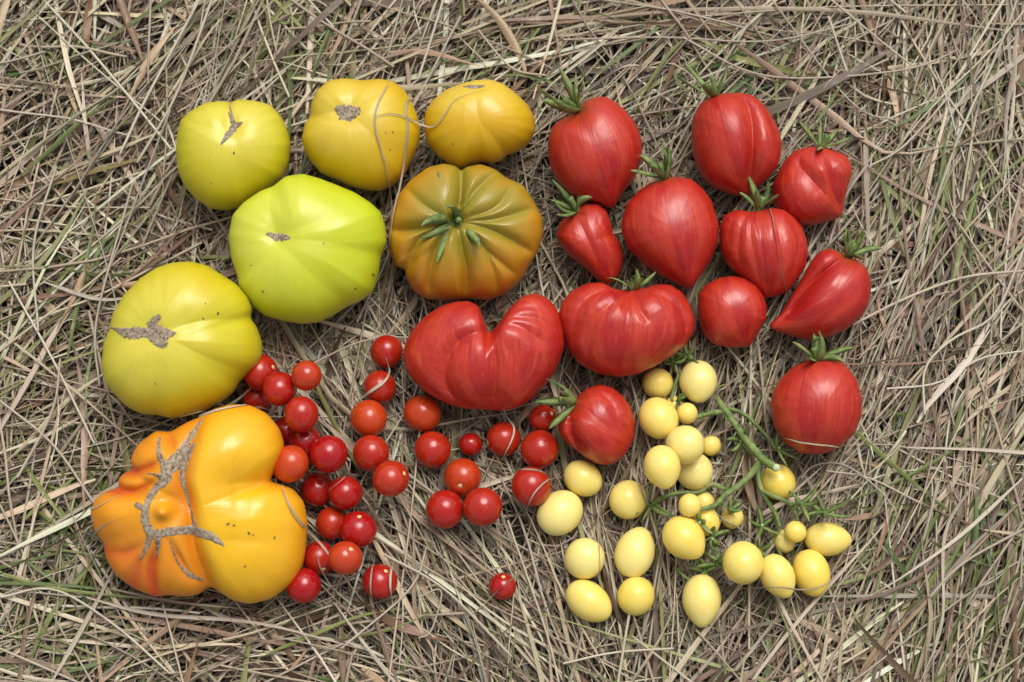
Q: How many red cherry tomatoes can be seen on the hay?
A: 33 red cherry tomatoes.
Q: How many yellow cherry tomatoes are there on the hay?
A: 29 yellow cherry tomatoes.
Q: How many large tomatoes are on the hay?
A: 19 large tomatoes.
